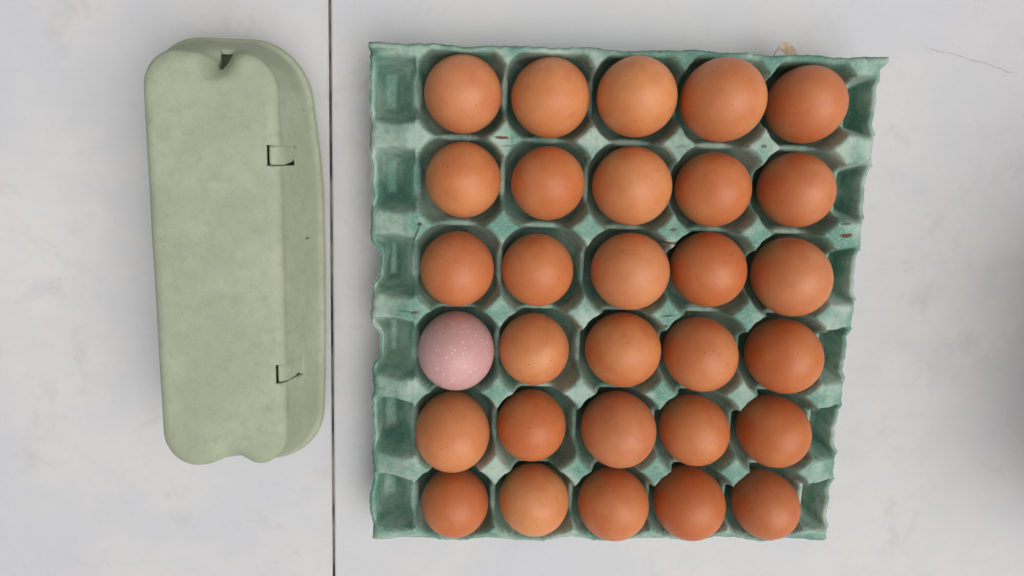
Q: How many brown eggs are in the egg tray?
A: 29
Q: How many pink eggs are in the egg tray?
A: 1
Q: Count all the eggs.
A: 30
